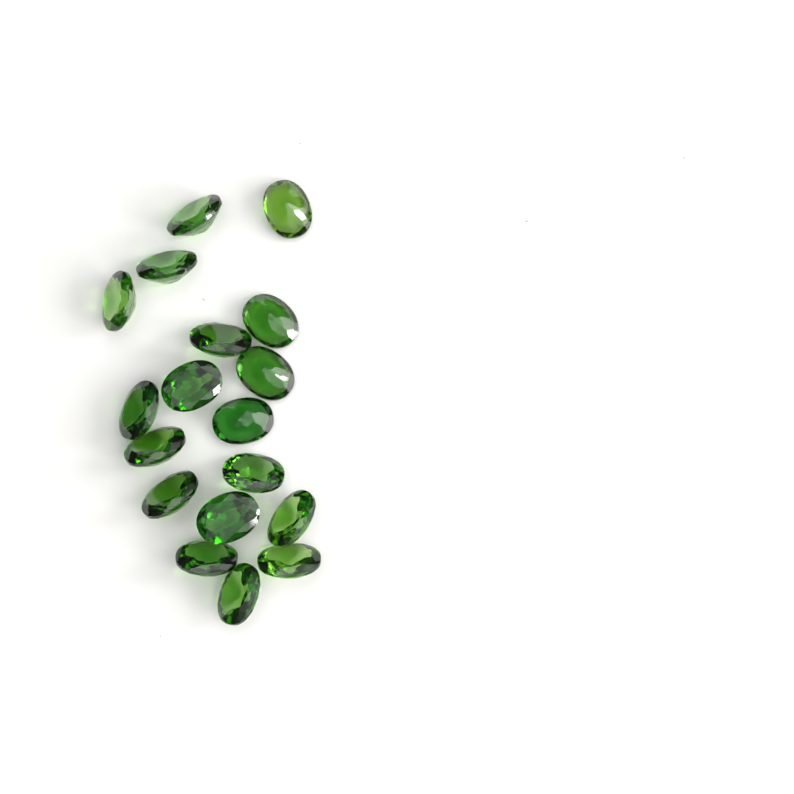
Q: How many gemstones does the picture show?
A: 18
